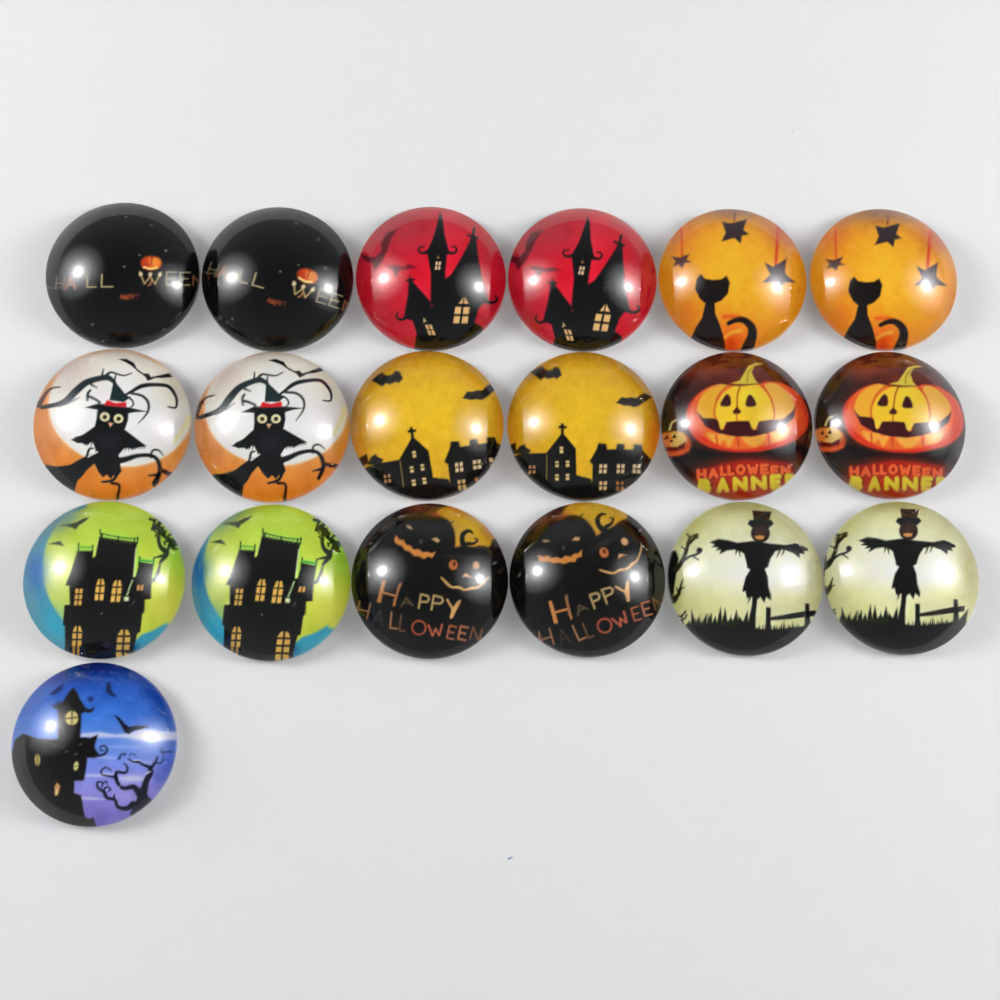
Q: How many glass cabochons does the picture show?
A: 19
